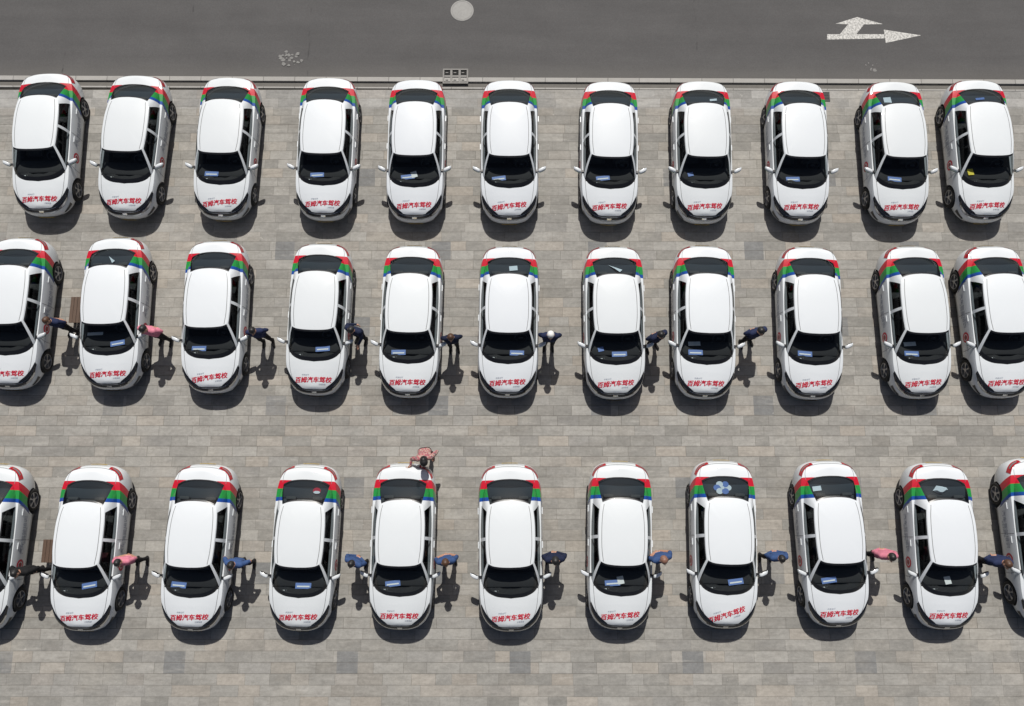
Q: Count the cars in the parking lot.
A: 33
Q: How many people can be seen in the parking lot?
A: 19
